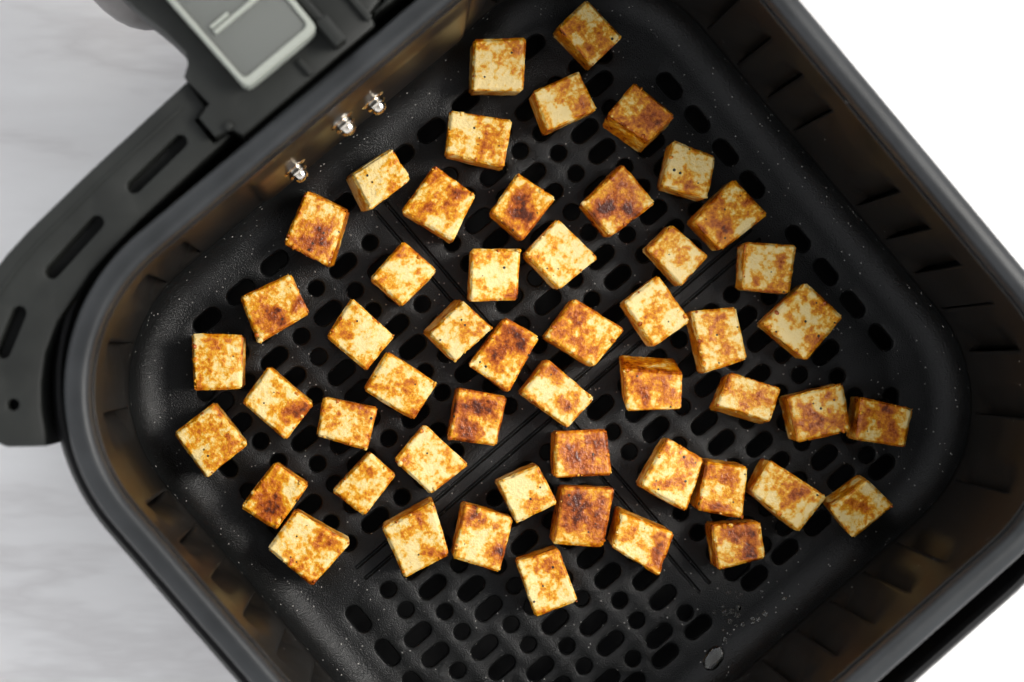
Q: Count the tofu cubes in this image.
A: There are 52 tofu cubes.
